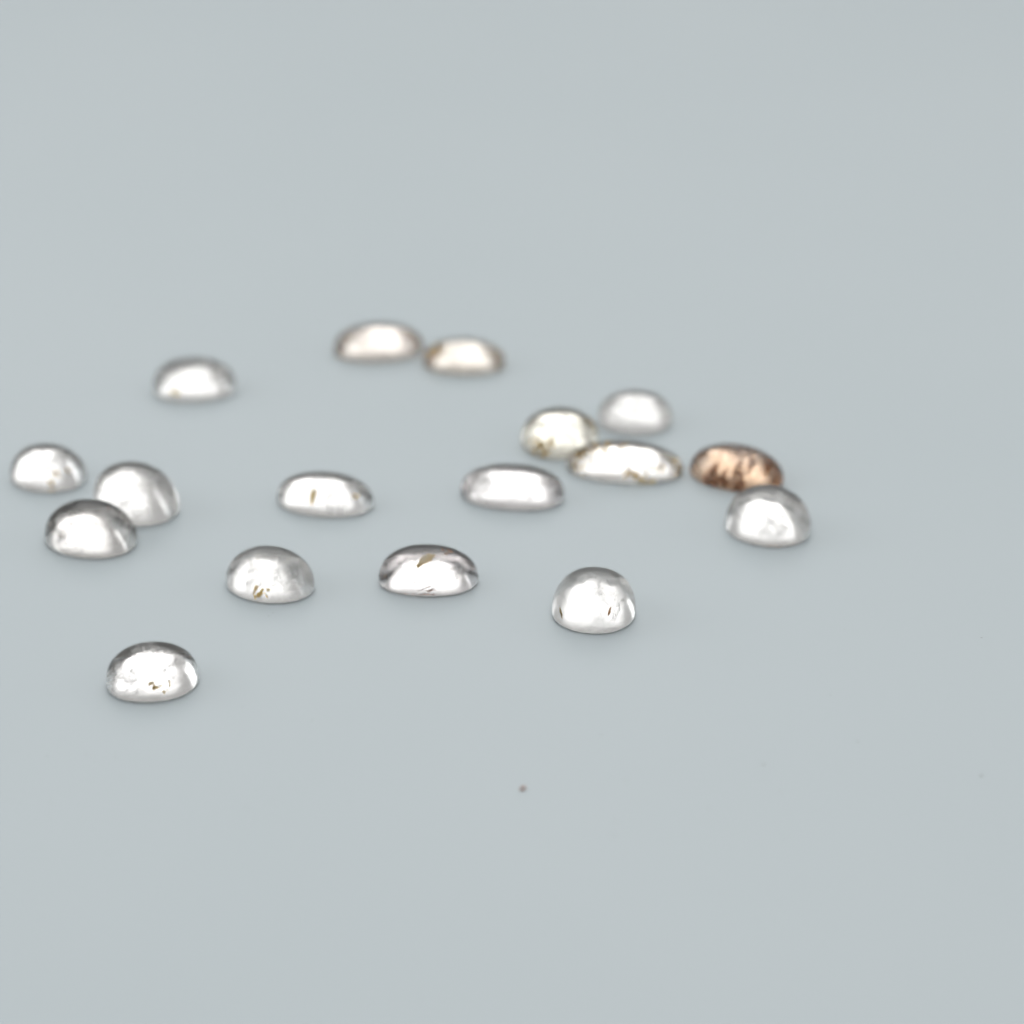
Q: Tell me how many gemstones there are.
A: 17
